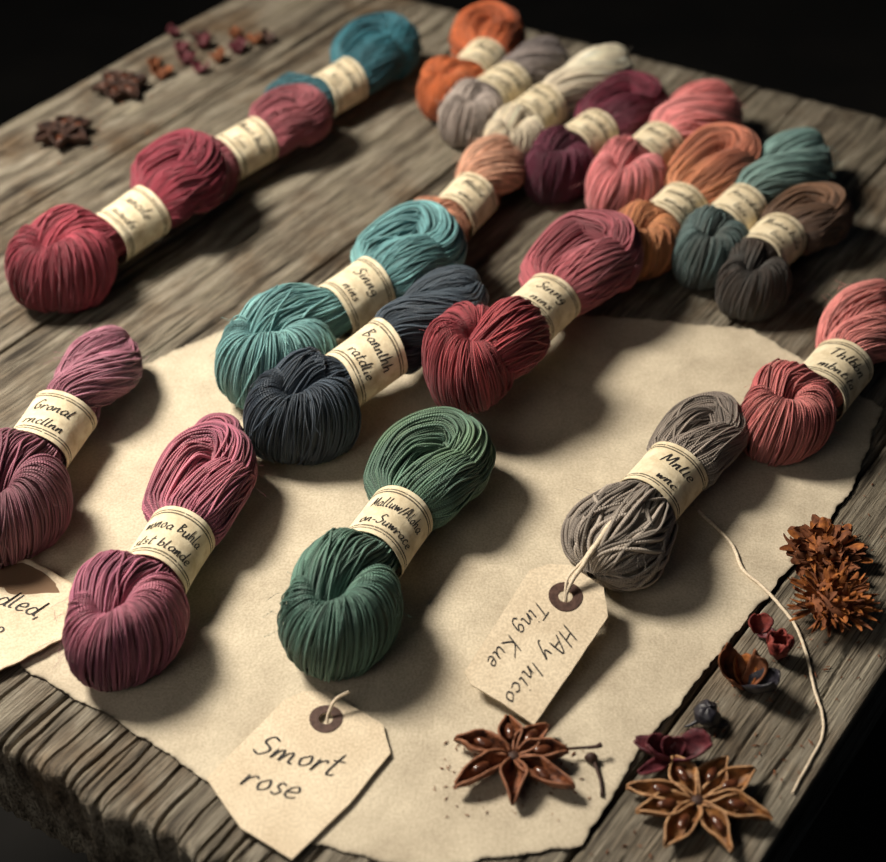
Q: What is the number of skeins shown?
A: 20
